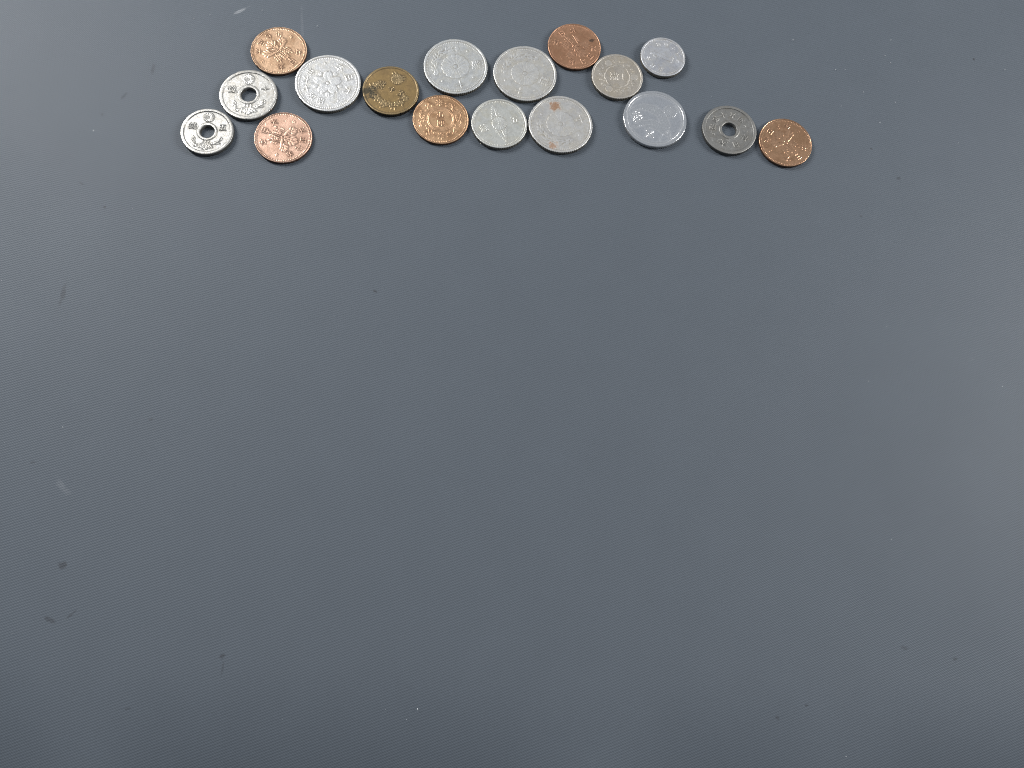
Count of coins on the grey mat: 17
